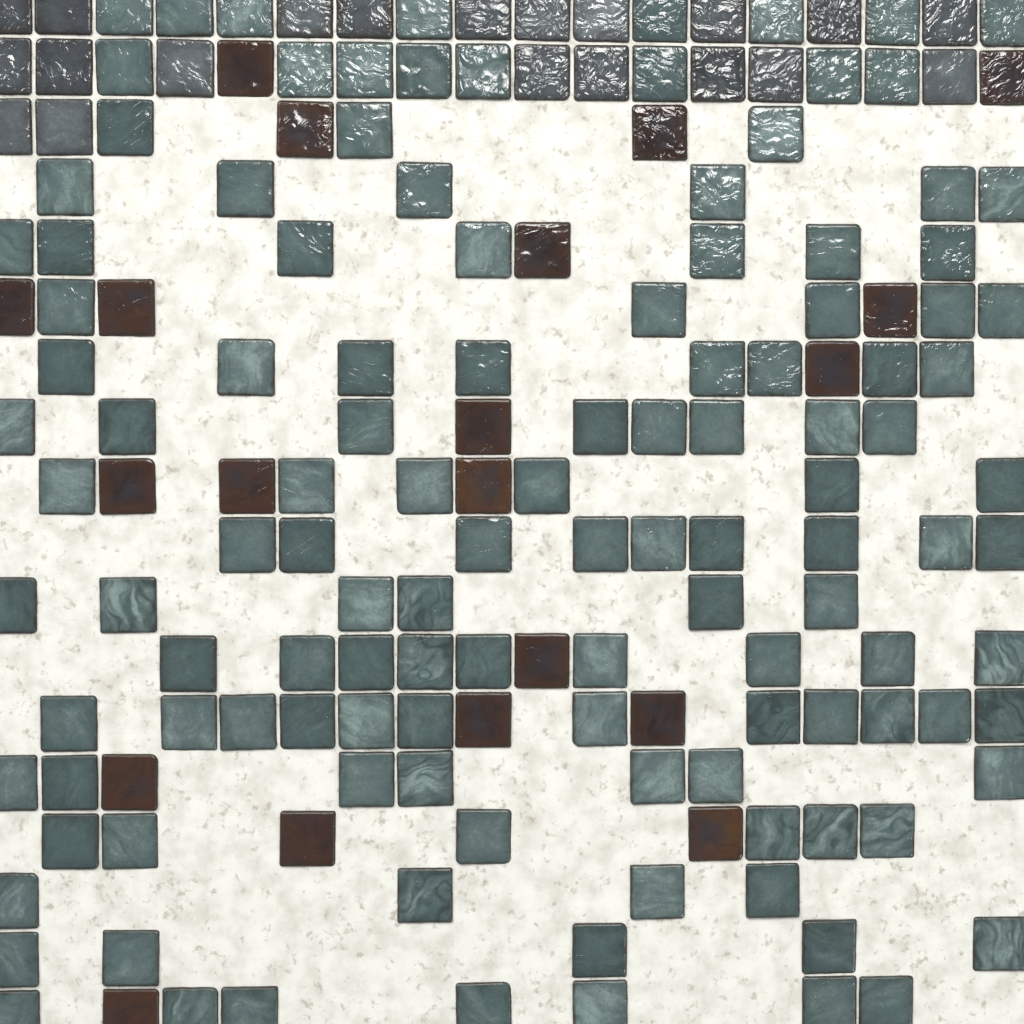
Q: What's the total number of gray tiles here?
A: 20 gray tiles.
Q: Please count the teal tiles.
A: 124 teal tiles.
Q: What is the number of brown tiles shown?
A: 20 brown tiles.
